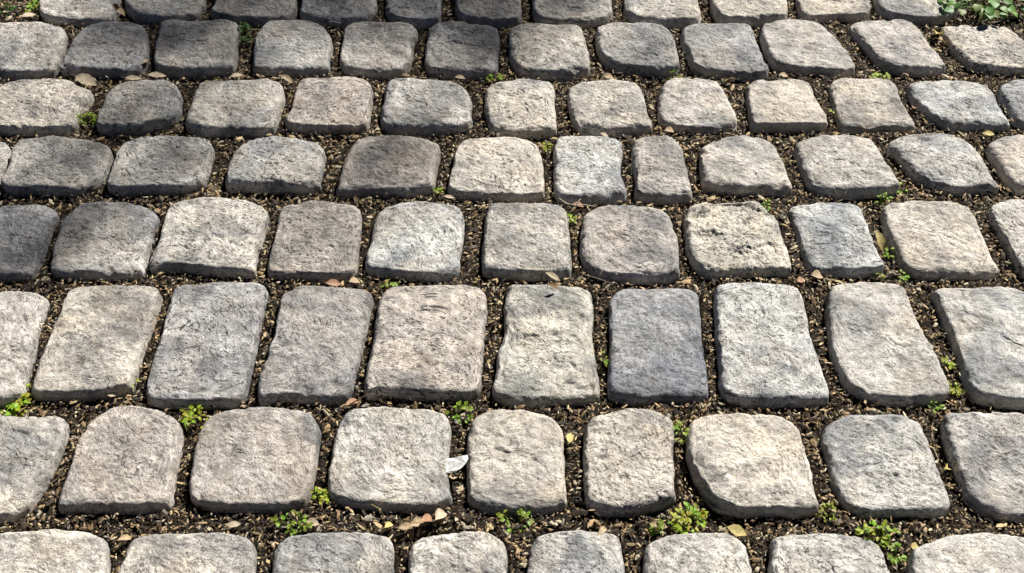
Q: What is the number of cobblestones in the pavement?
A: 85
